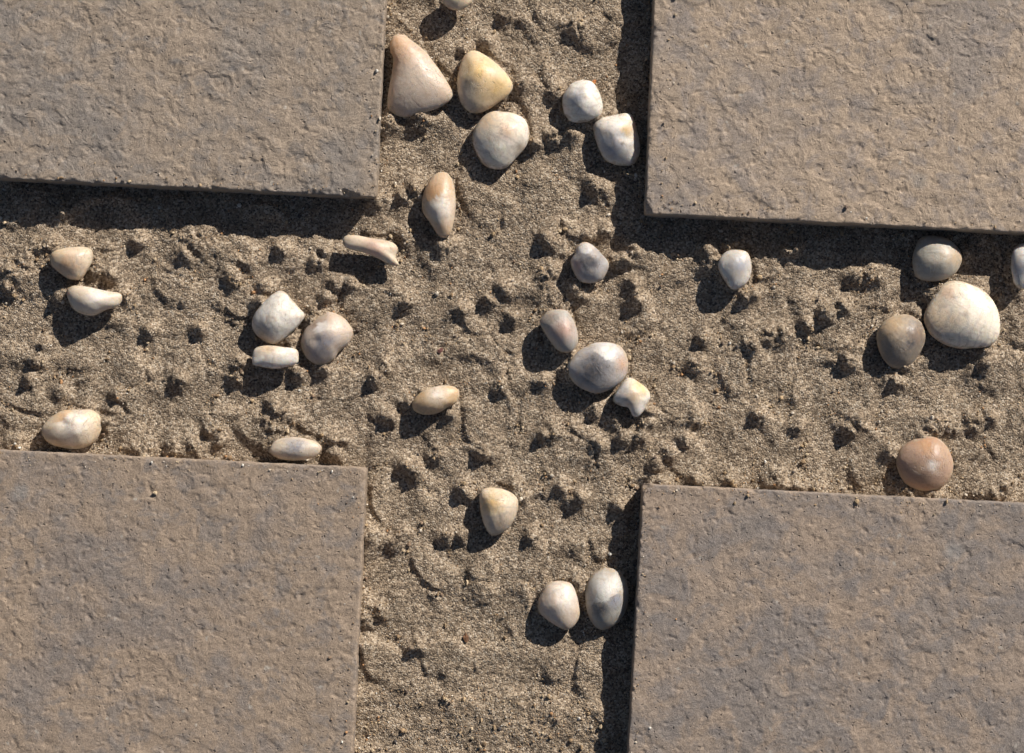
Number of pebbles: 29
